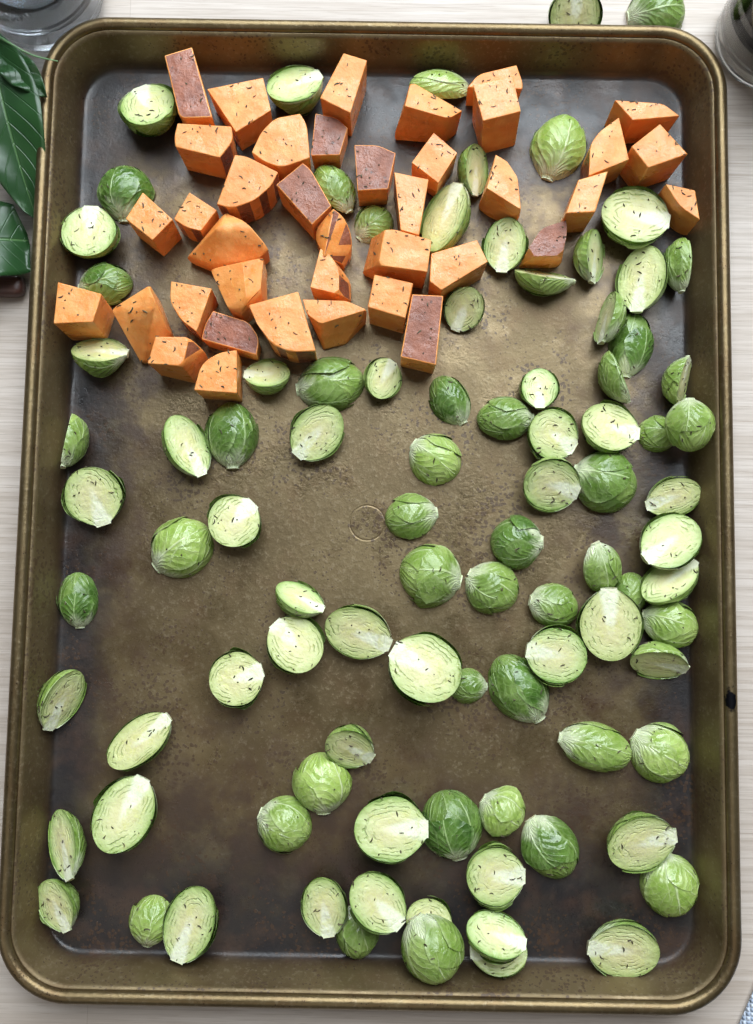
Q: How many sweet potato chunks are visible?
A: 39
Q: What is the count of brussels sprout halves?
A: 94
